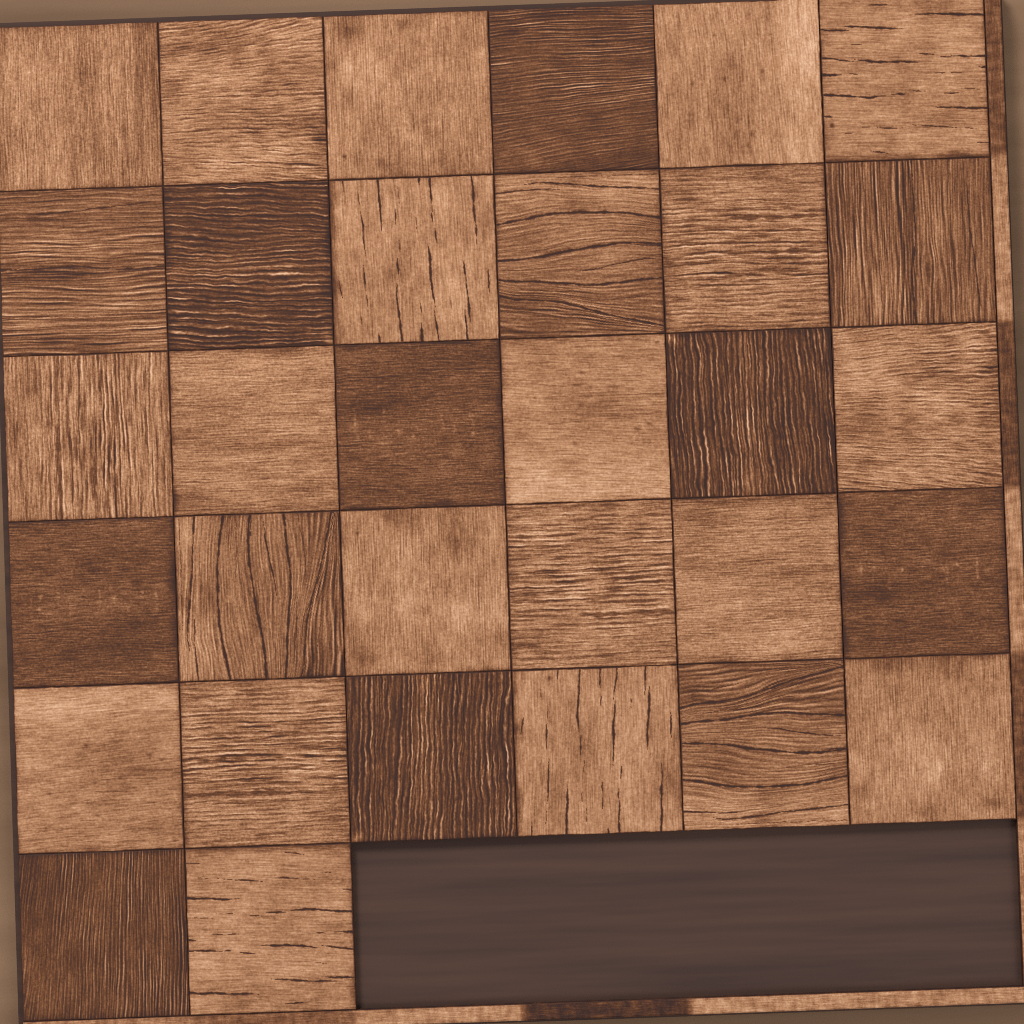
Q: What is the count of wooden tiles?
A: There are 32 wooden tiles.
